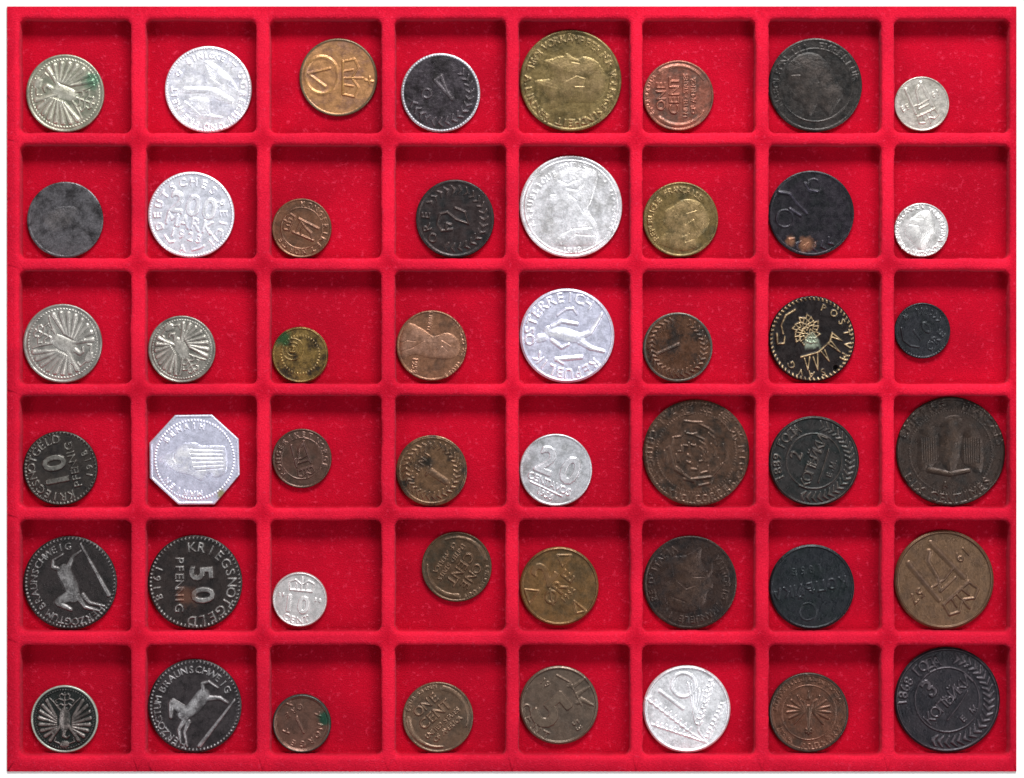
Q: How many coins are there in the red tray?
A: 48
